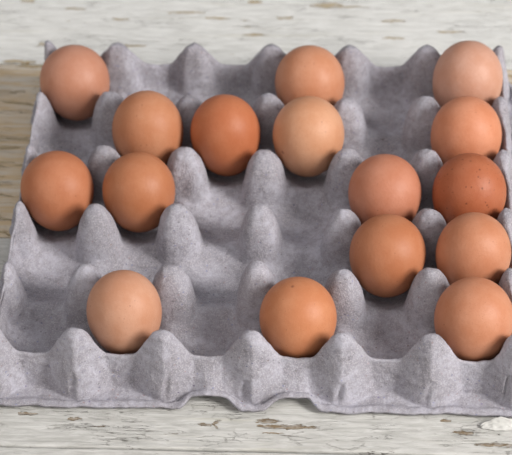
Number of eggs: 16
